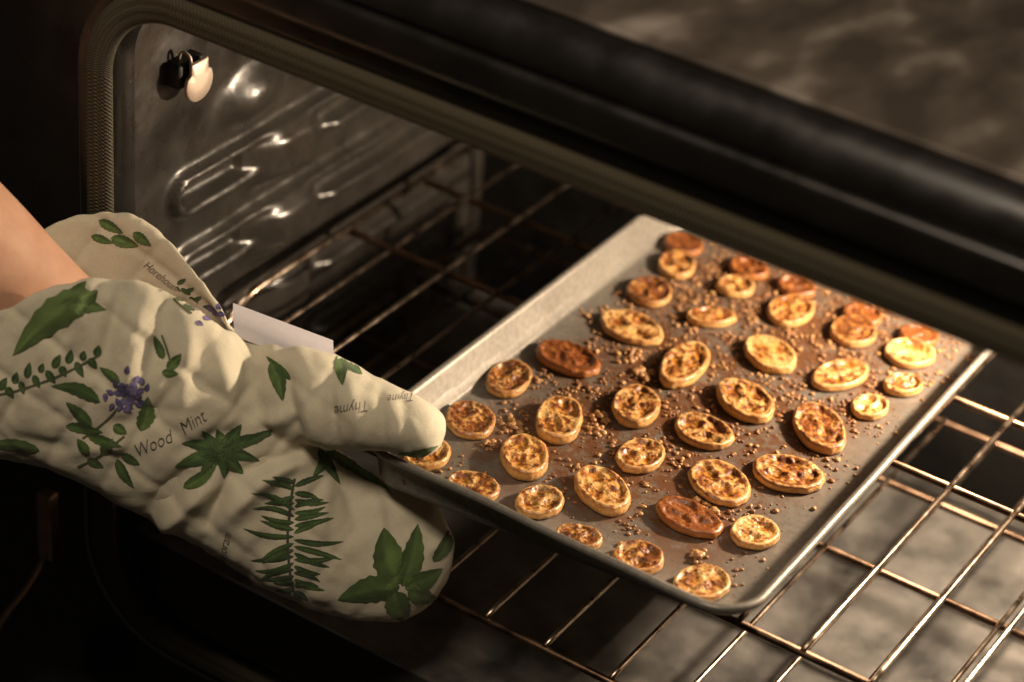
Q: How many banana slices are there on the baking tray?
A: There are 39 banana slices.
